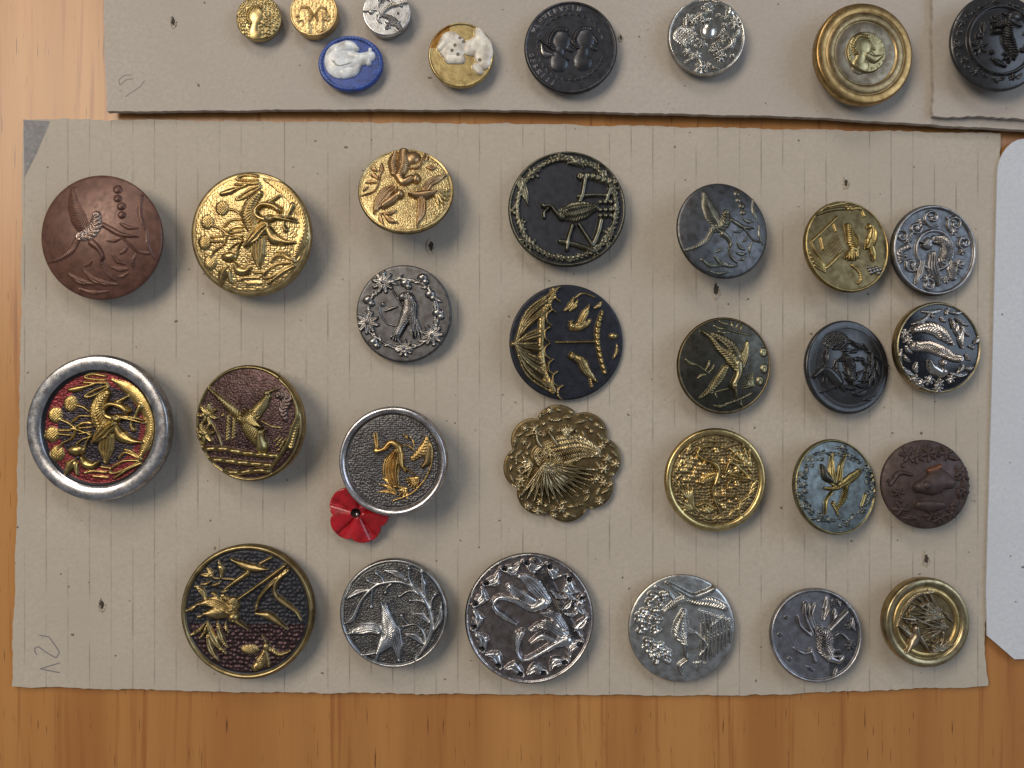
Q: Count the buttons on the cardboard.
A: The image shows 35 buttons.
